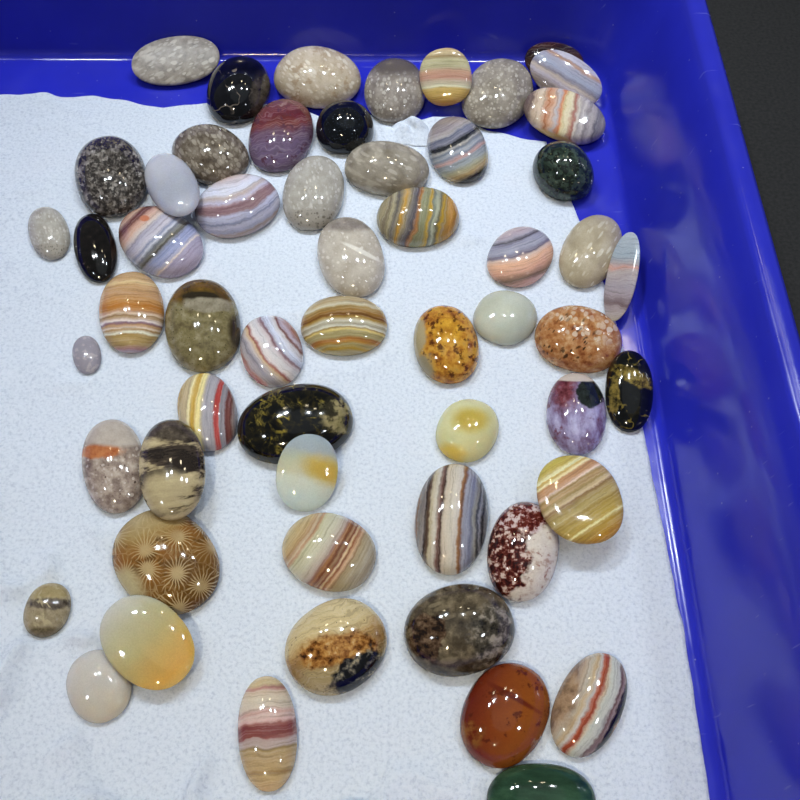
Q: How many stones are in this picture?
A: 57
